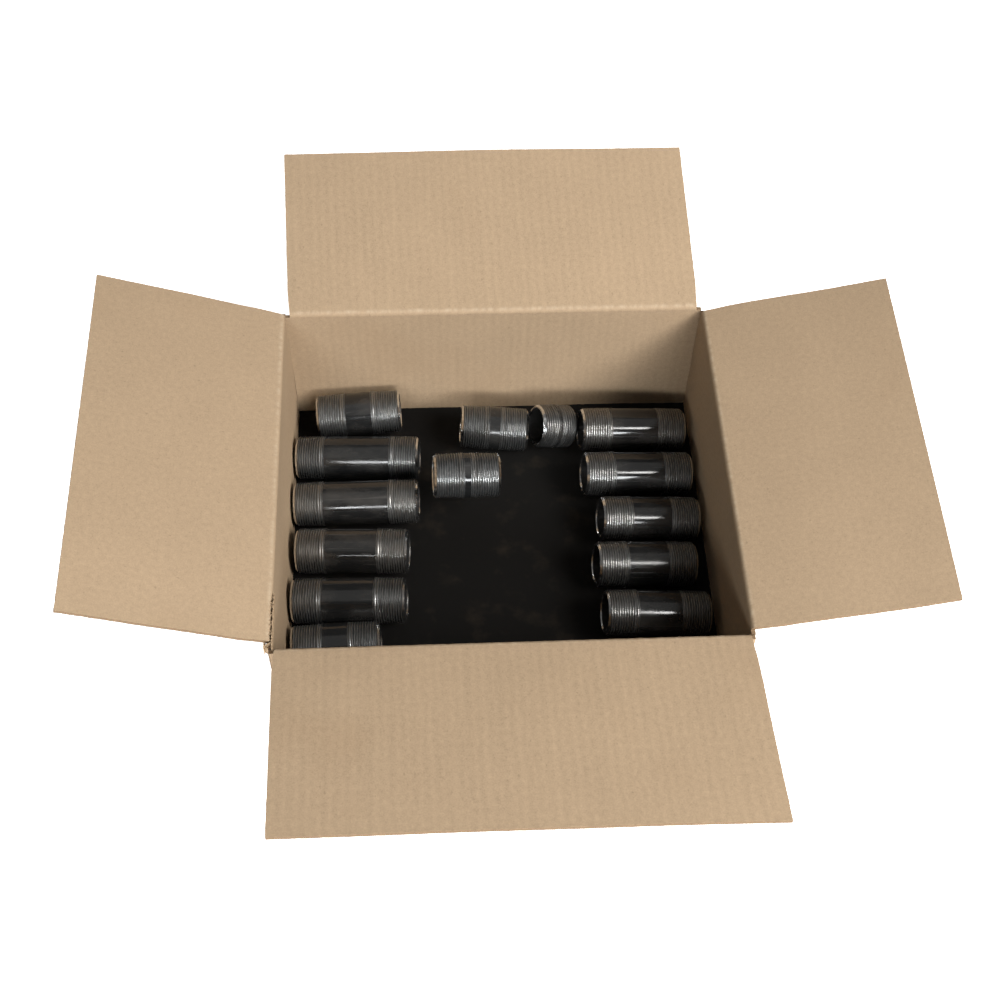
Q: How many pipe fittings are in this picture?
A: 14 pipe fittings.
